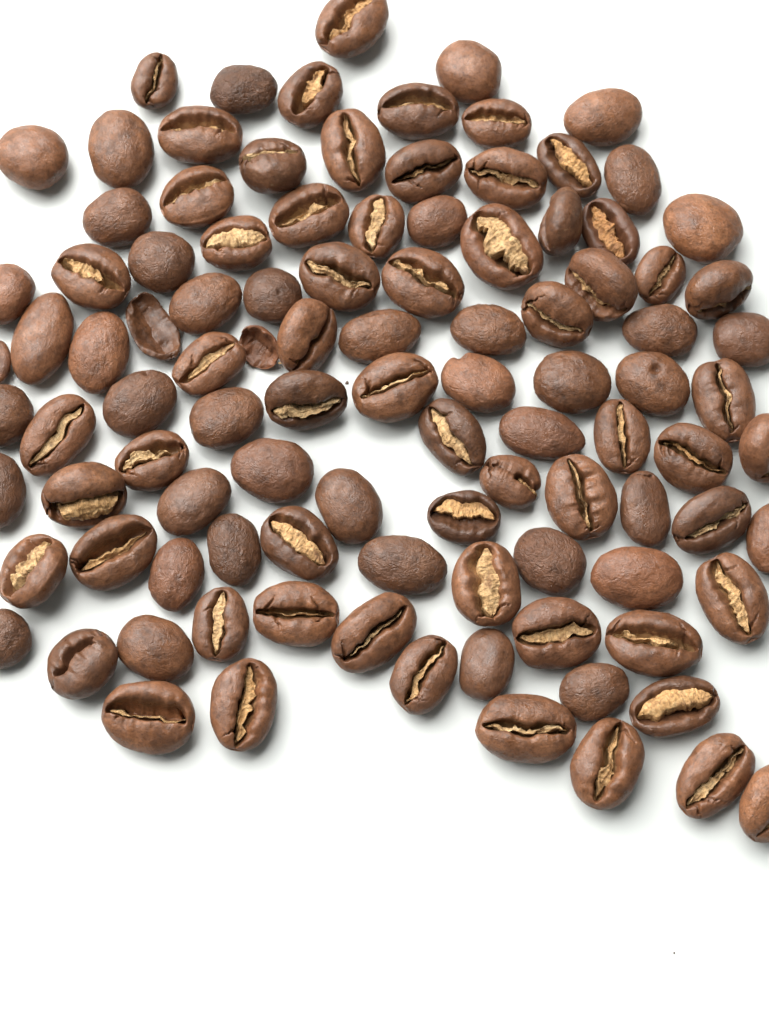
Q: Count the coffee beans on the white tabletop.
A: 104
